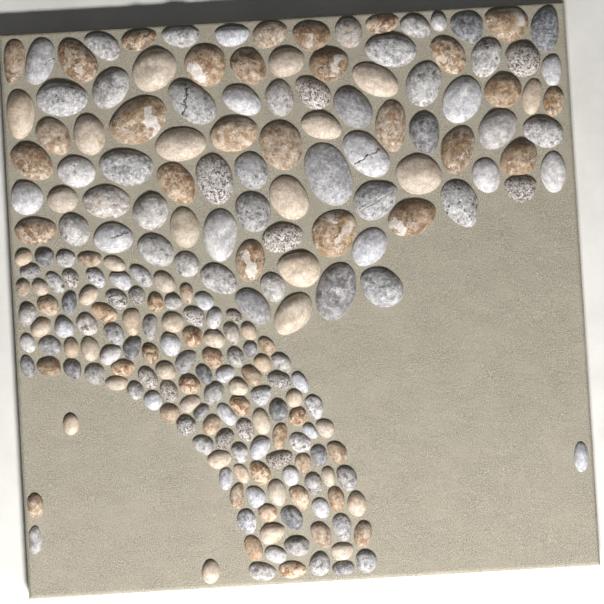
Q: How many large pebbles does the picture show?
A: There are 91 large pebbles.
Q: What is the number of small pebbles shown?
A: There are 136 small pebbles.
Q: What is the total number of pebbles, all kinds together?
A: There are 227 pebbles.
